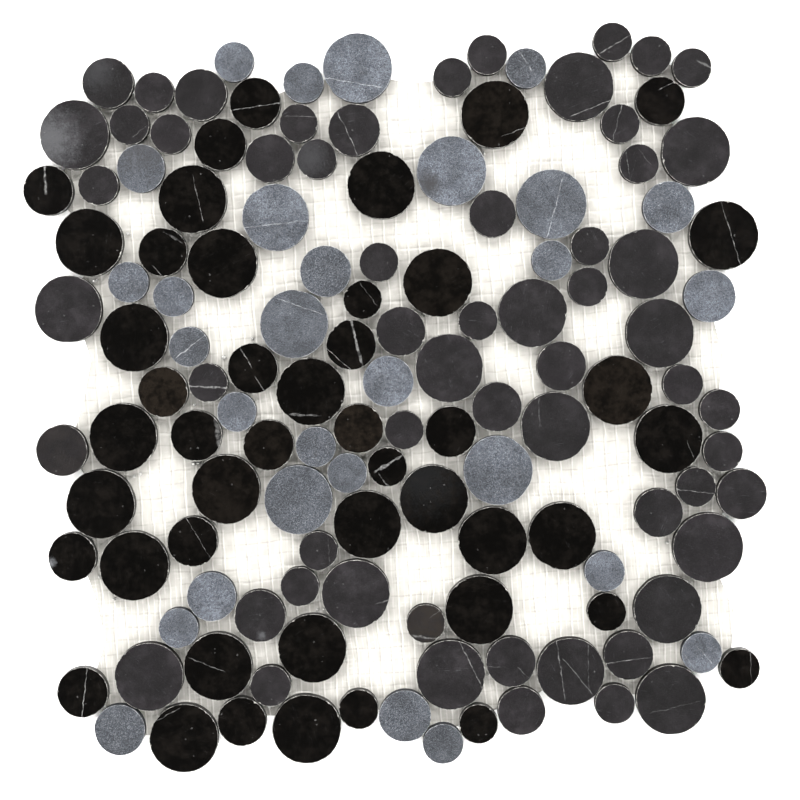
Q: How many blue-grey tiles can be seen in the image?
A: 29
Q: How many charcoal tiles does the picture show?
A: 59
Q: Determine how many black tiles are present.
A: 46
